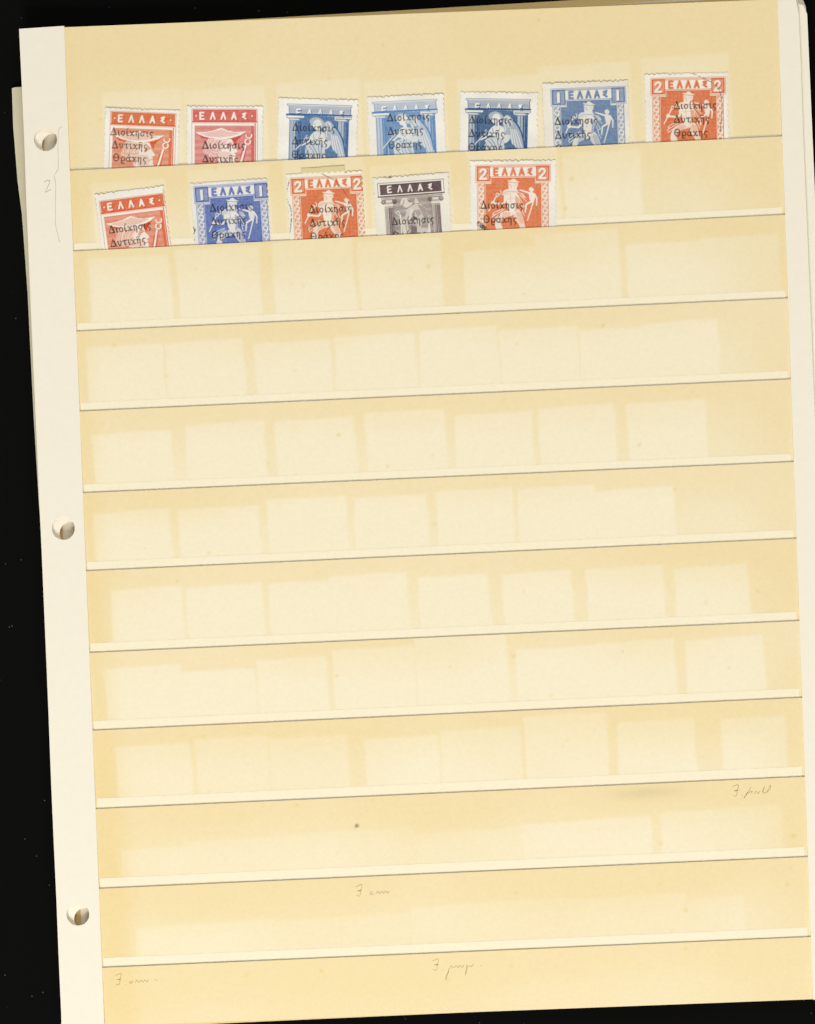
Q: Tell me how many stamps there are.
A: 12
